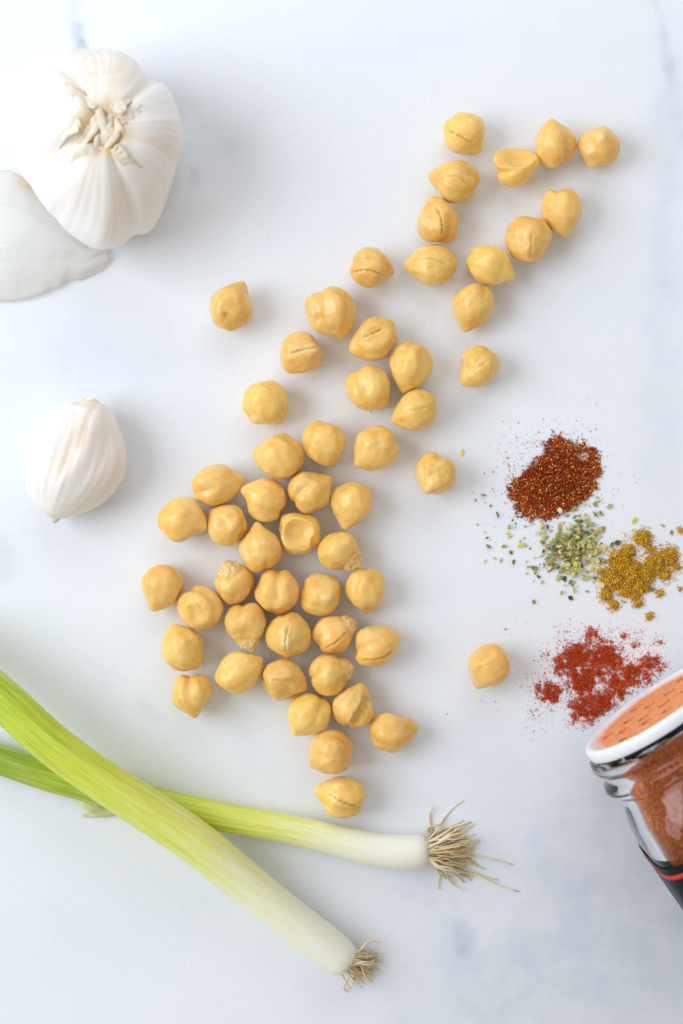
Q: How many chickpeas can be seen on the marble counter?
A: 55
